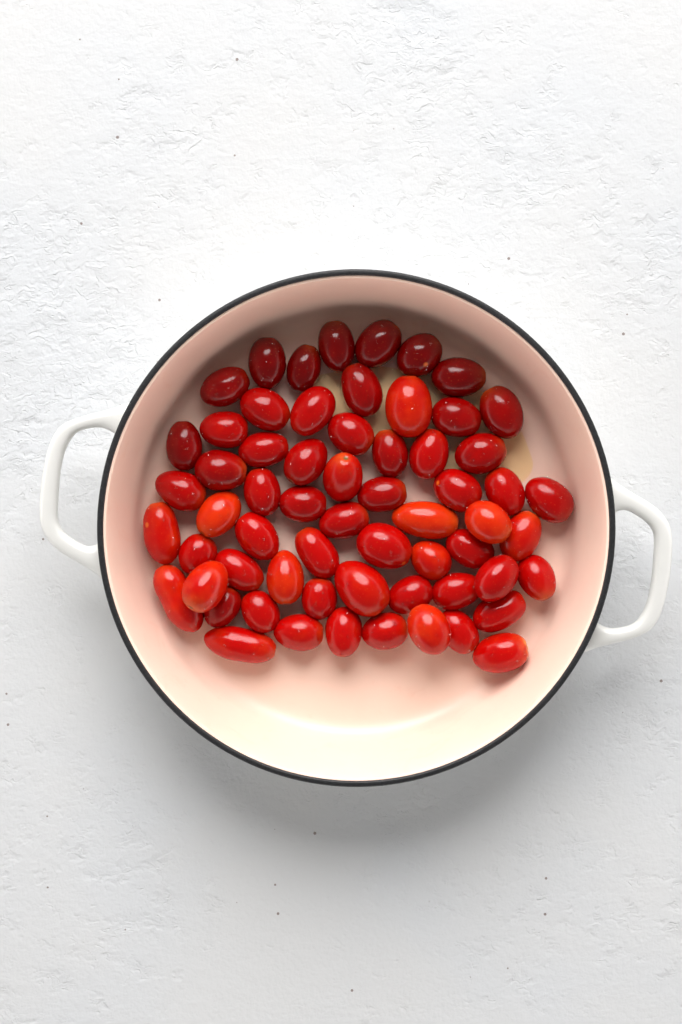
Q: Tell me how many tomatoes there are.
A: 62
